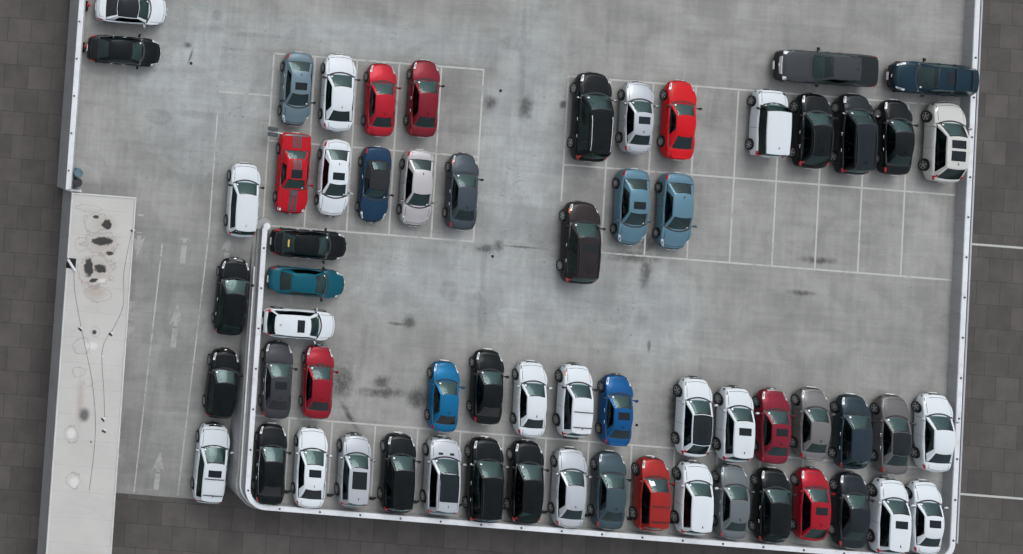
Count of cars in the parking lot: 62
